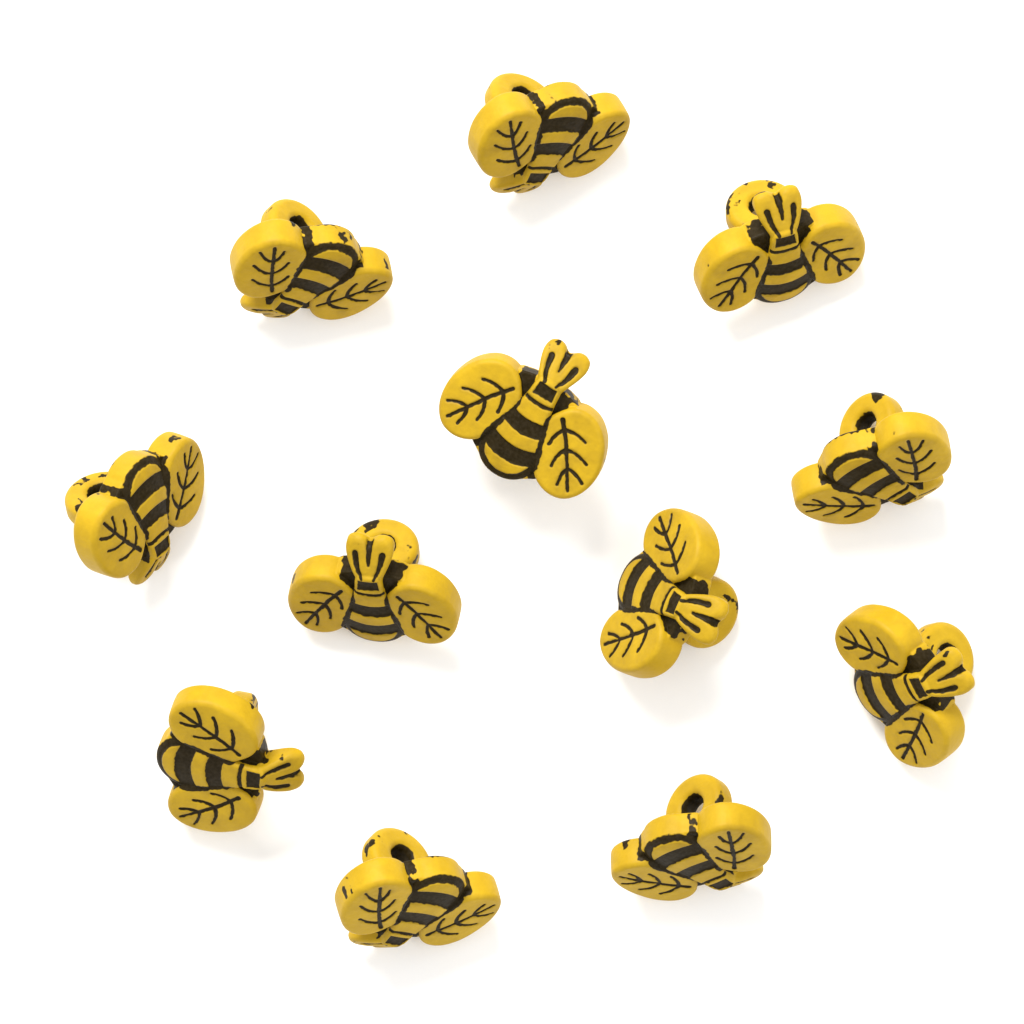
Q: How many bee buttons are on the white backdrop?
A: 12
